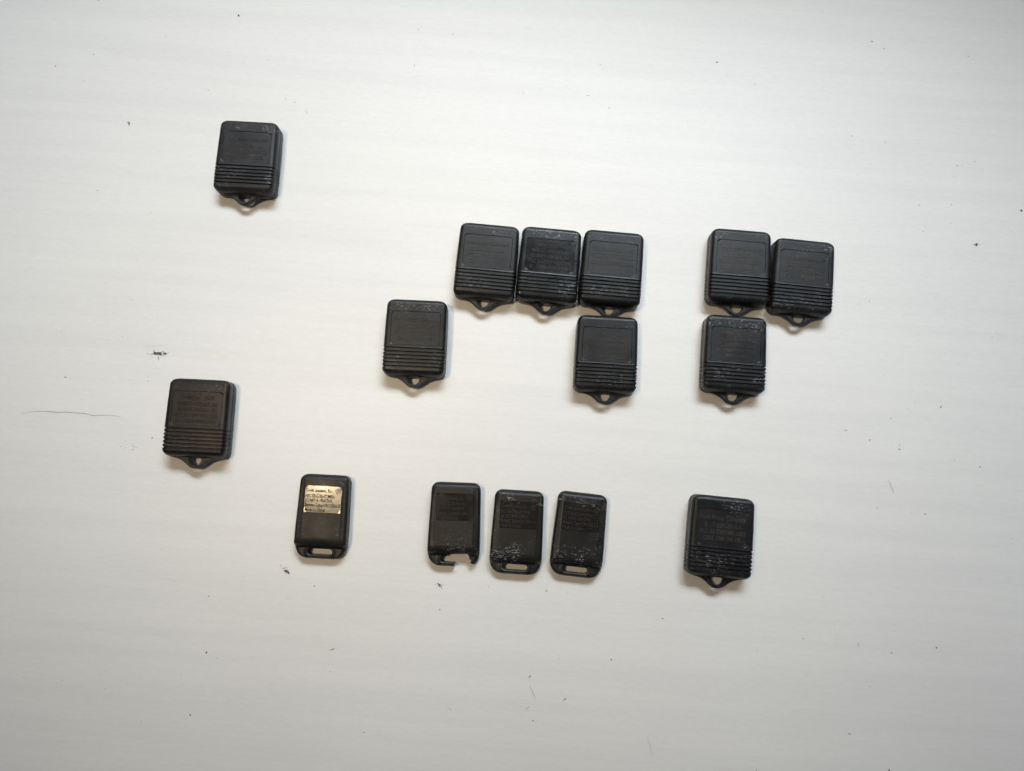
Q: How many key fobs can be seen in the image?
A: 15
